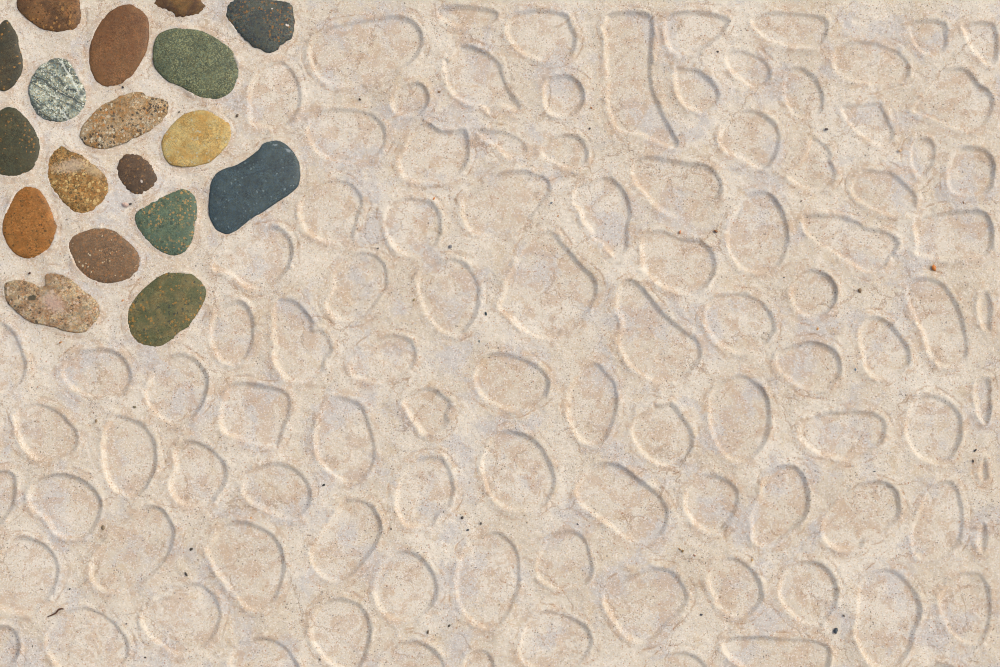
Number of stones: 18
